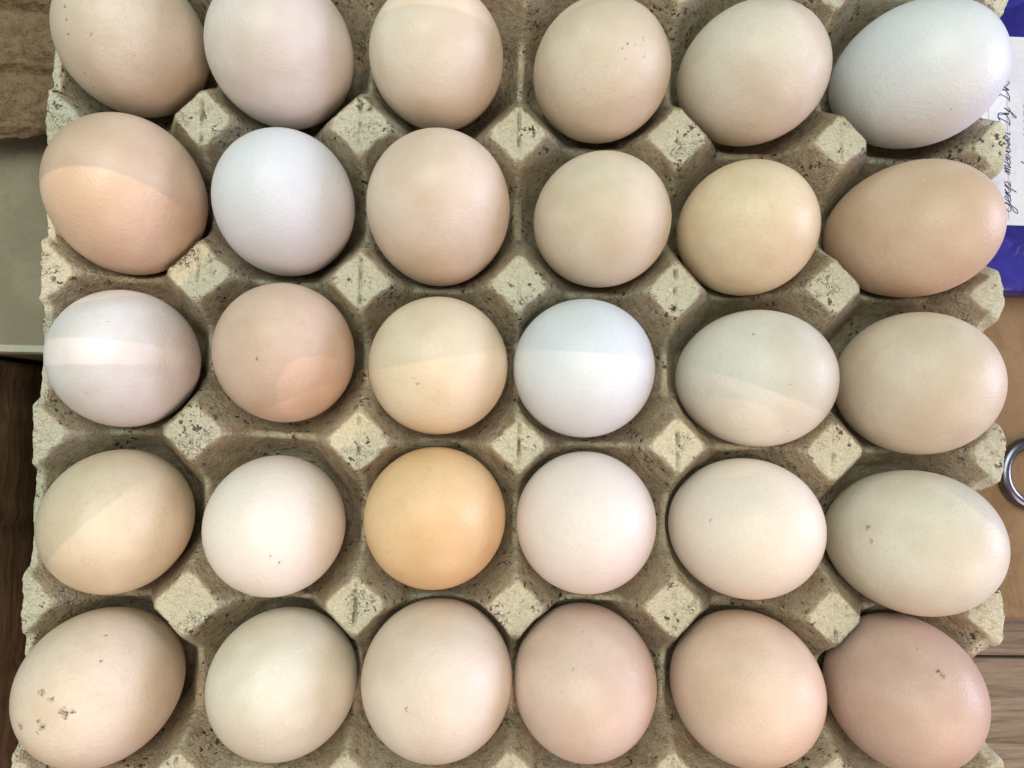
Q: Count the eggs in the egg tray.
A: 30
